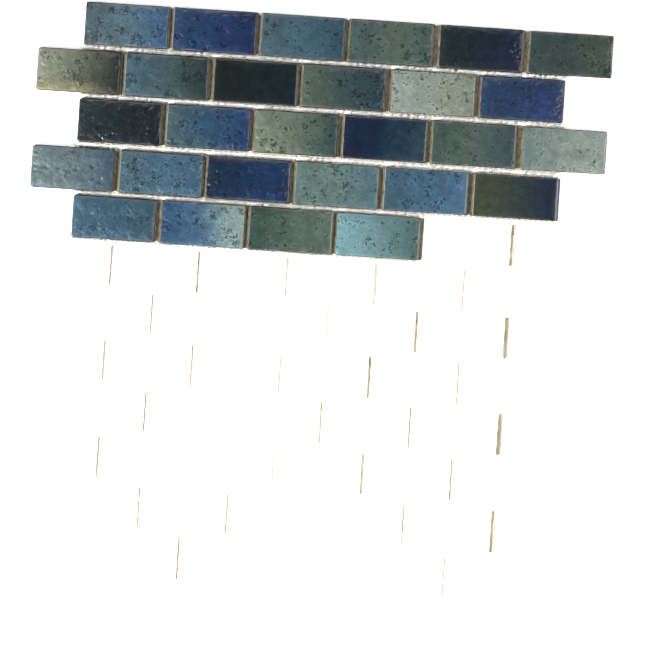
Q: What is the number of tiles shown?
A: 28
